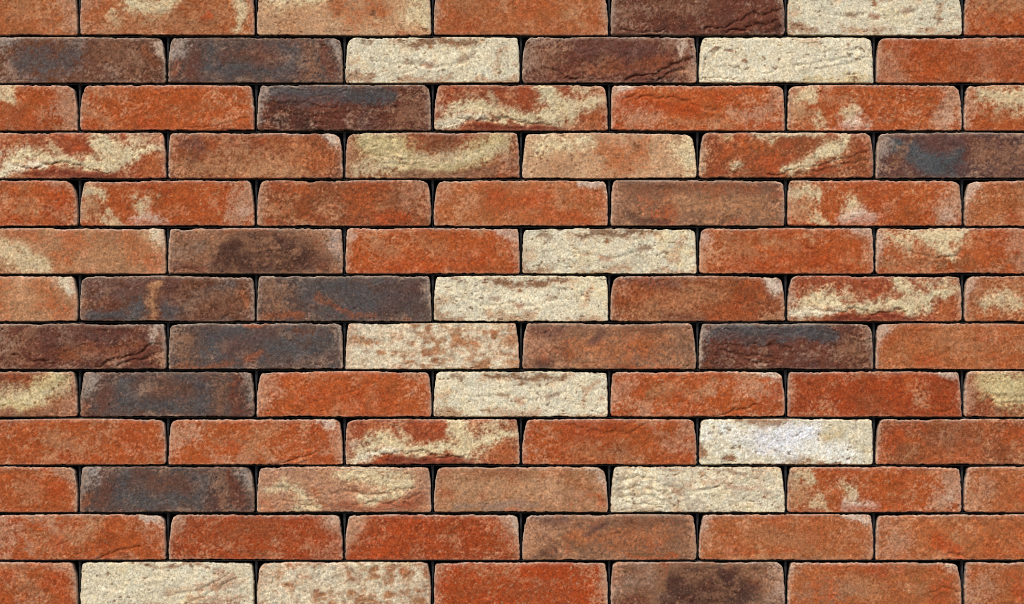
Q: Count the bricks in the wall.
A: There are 85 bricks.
